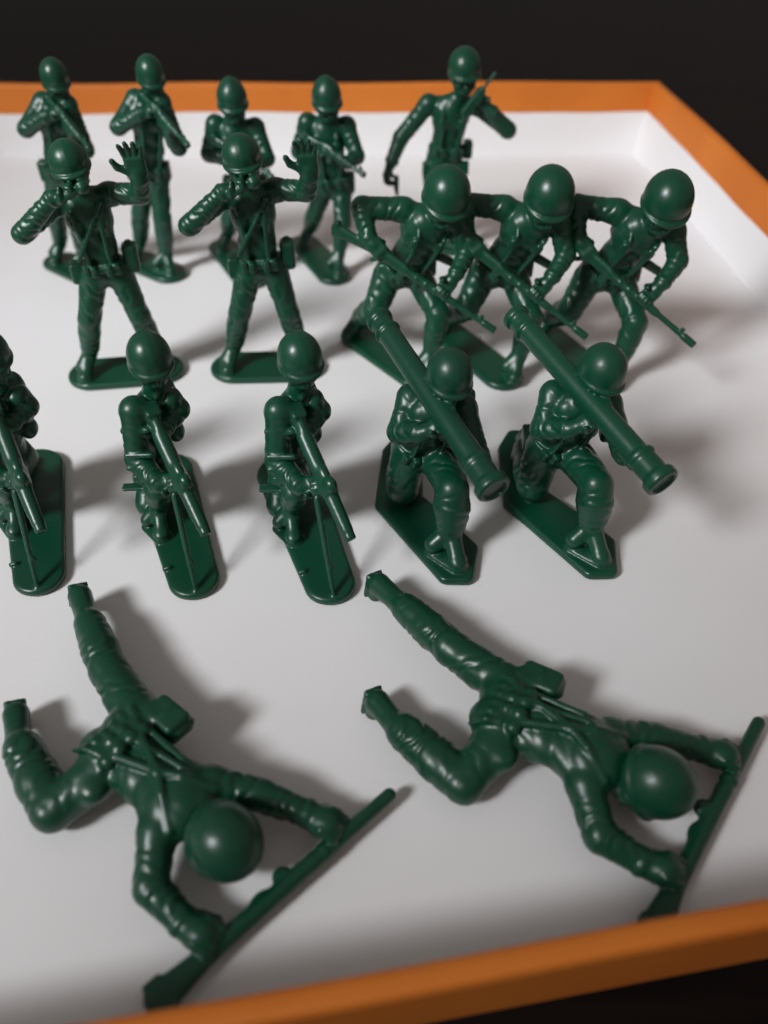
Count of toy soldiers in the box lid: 17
